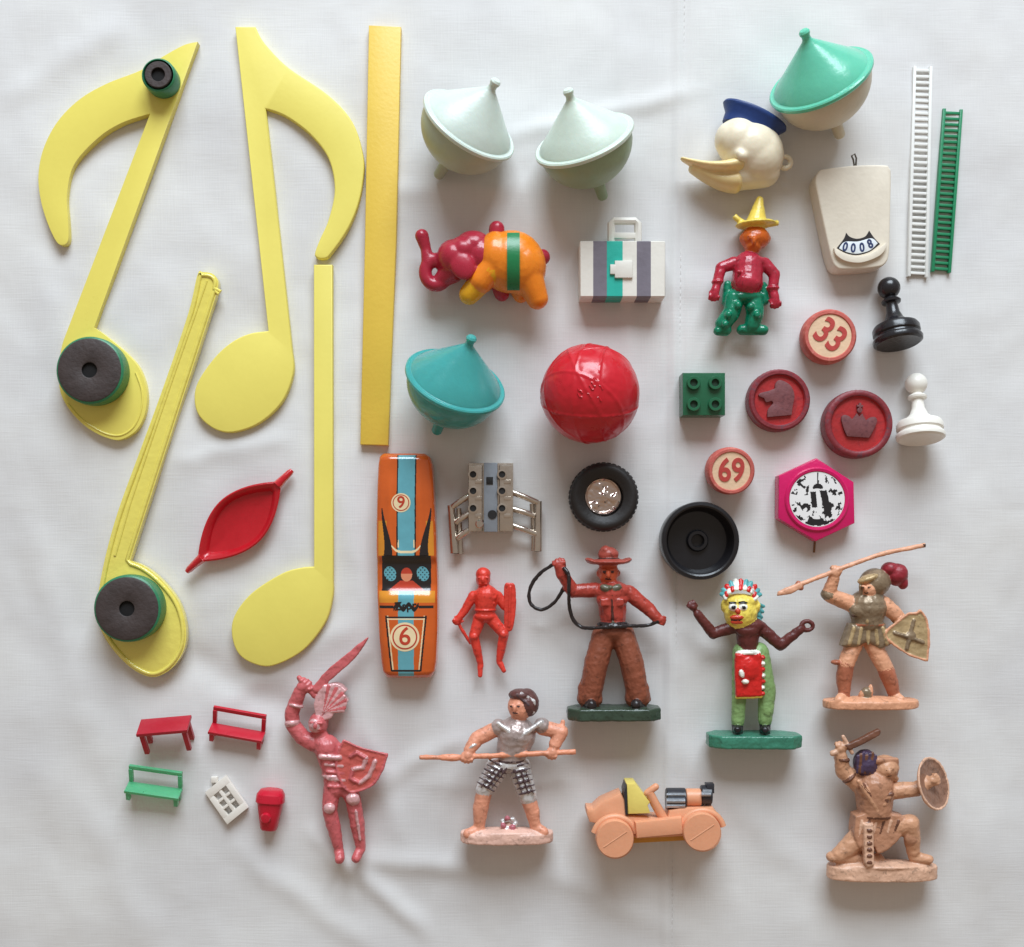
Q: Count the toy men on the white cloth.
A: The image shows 8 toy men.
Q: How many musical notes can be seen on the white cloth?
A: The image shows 4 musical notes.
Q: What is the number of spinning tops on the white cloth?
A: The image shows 4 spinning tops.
